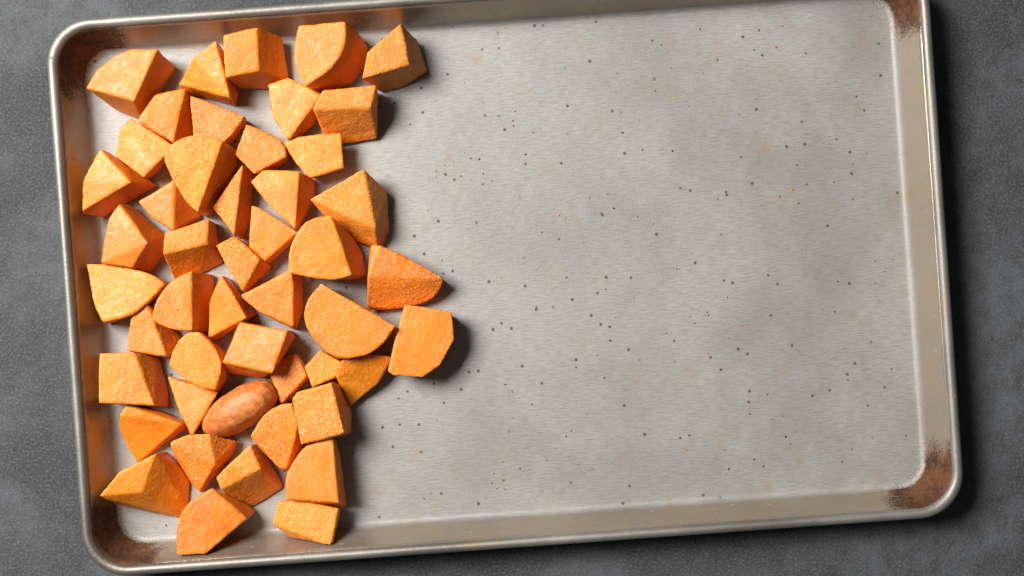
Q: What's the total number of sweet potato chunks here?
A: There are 48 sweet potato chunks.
